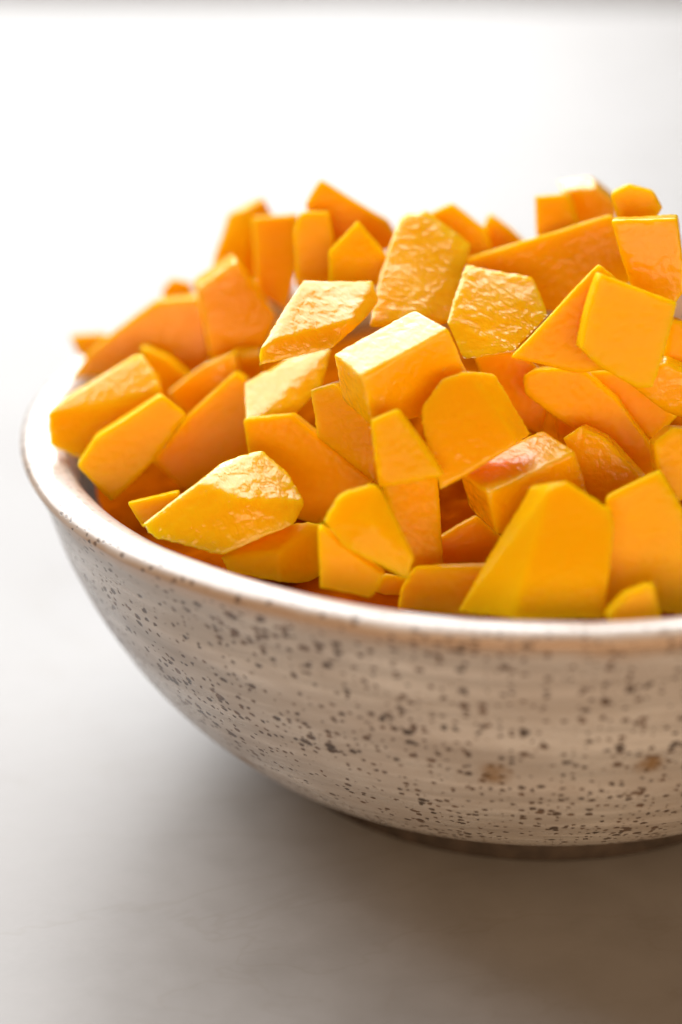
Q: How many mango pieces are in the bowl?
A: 54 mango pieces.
